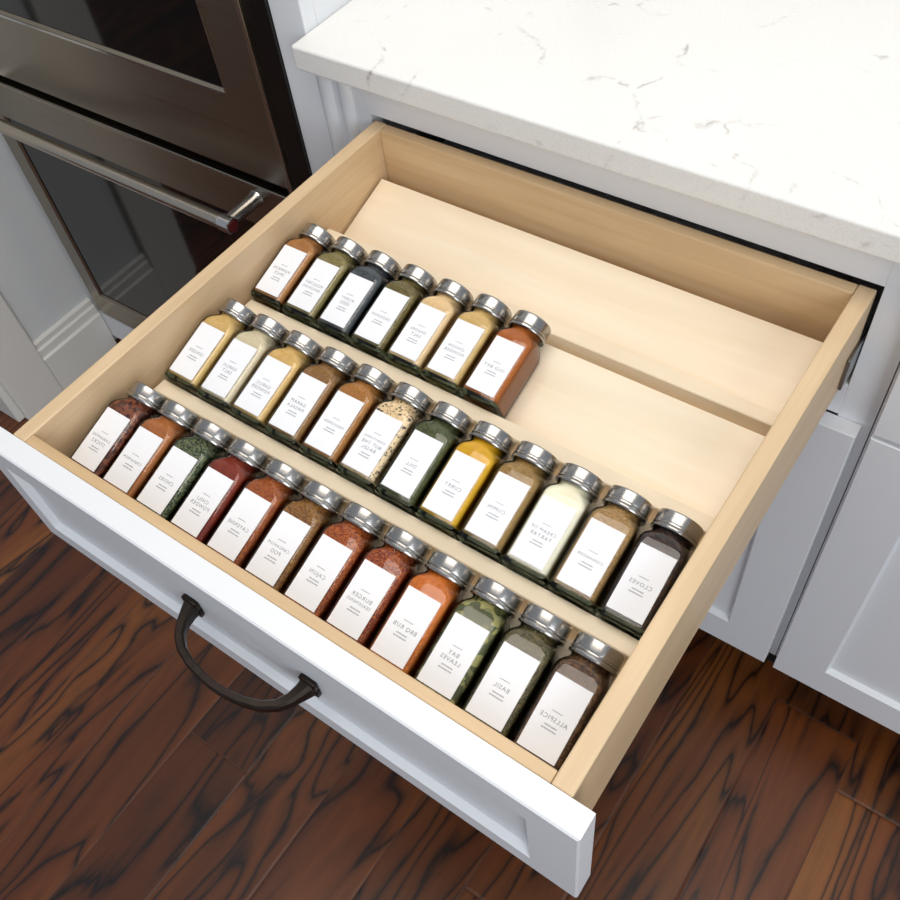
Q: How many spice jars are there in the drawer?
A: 31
